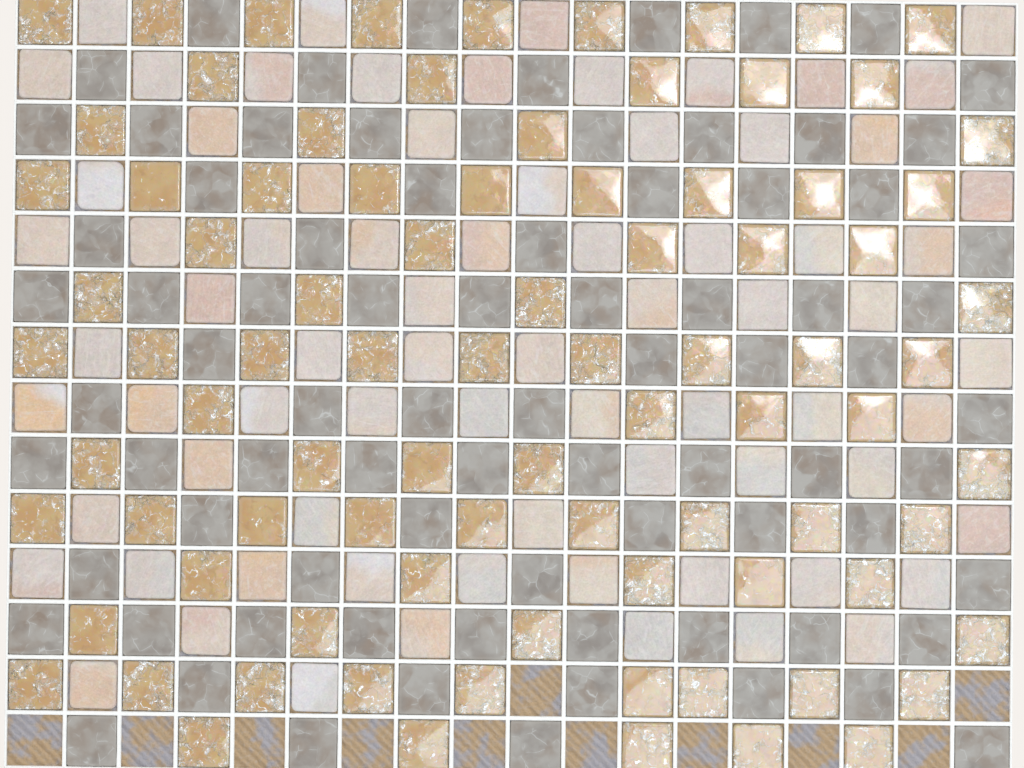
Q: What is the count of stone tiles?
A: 74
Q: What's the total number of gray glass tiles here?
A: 81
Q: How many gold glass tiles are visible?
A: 86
